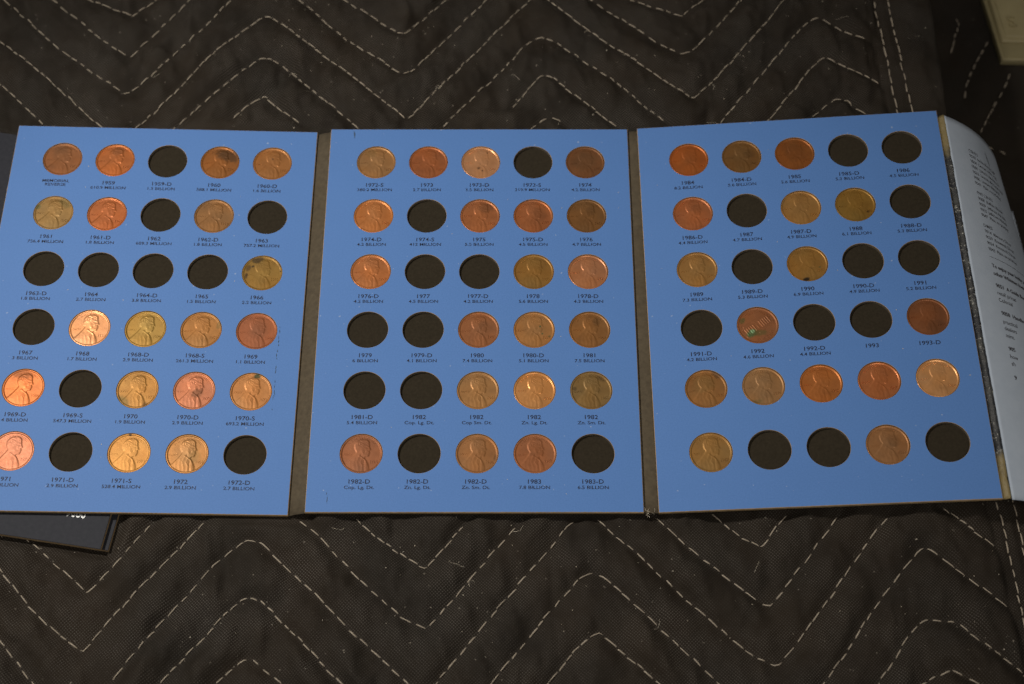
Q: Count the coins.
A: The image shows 56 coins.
